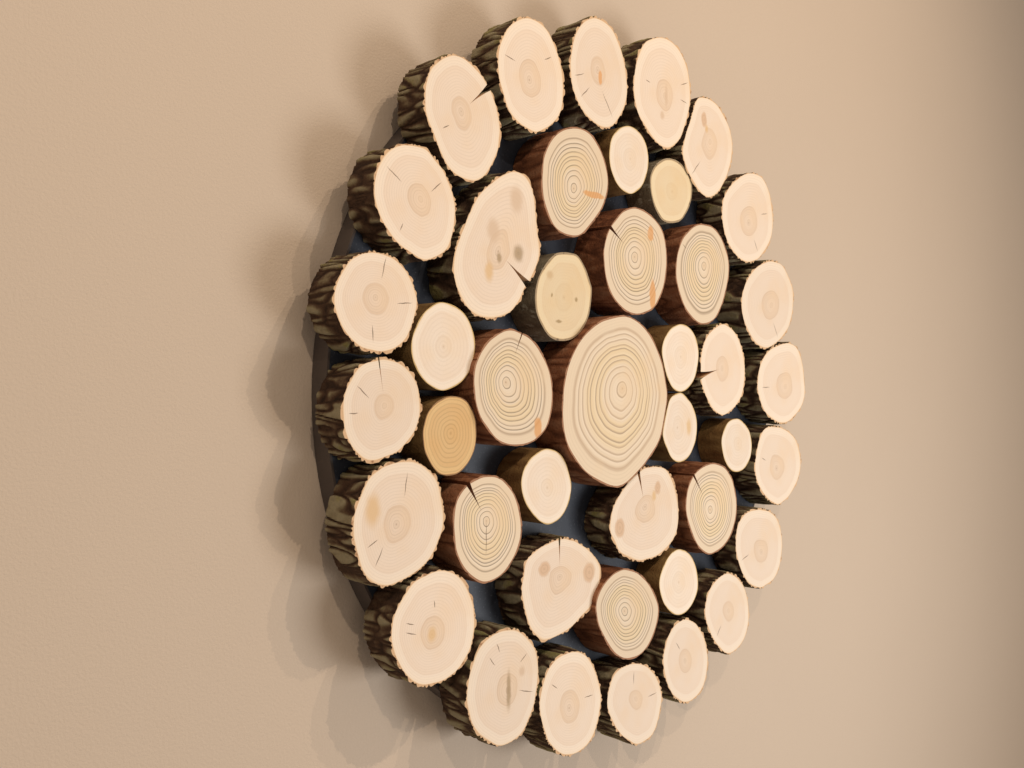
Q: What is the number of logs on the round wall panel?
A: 42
